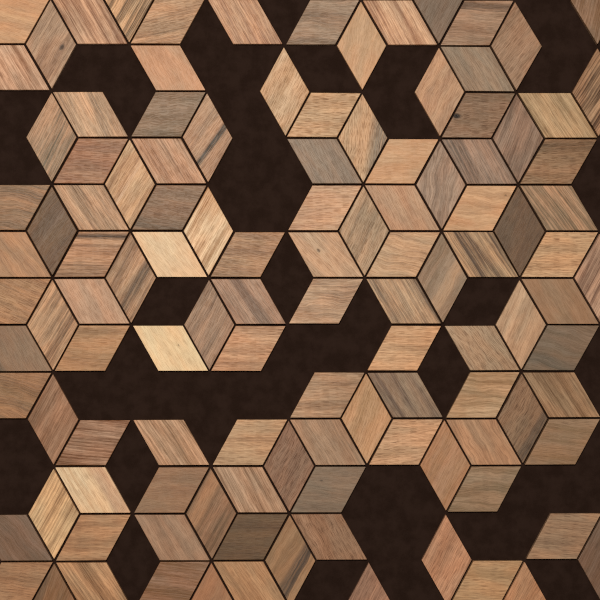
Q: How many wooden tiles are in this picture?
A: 116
